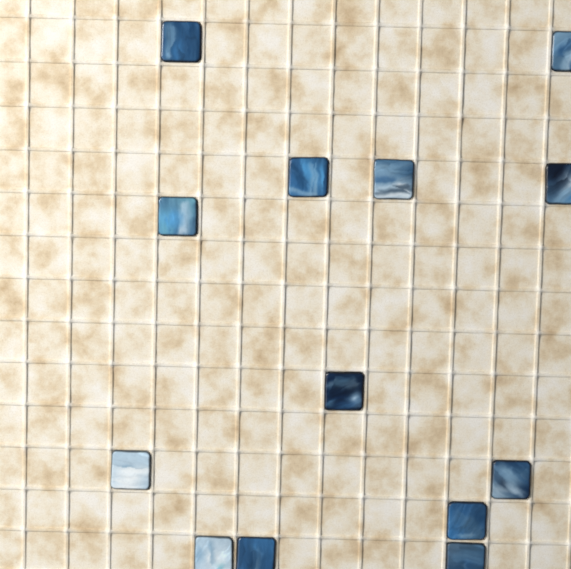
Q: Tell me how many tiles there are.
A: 13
